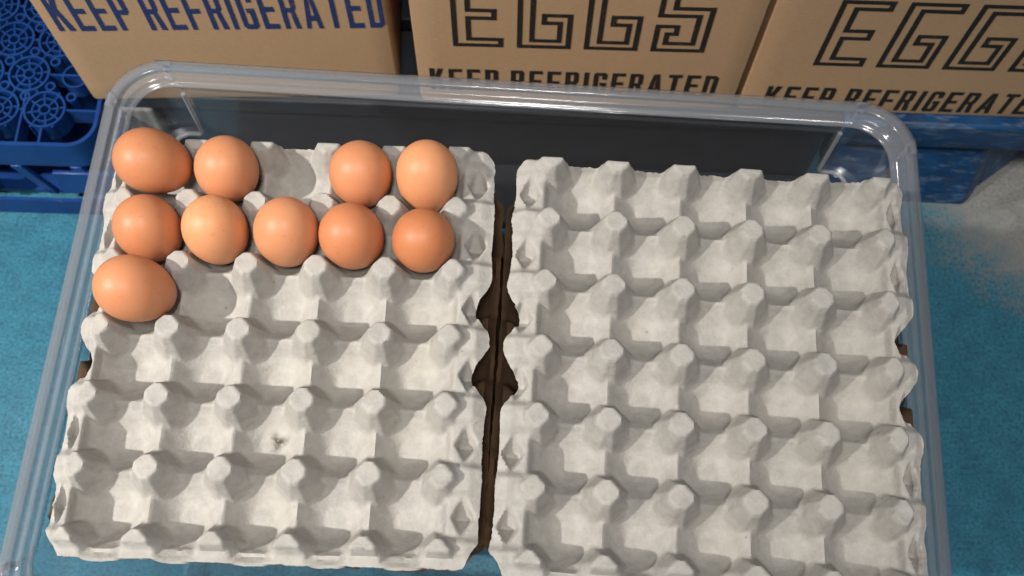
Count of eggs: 10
